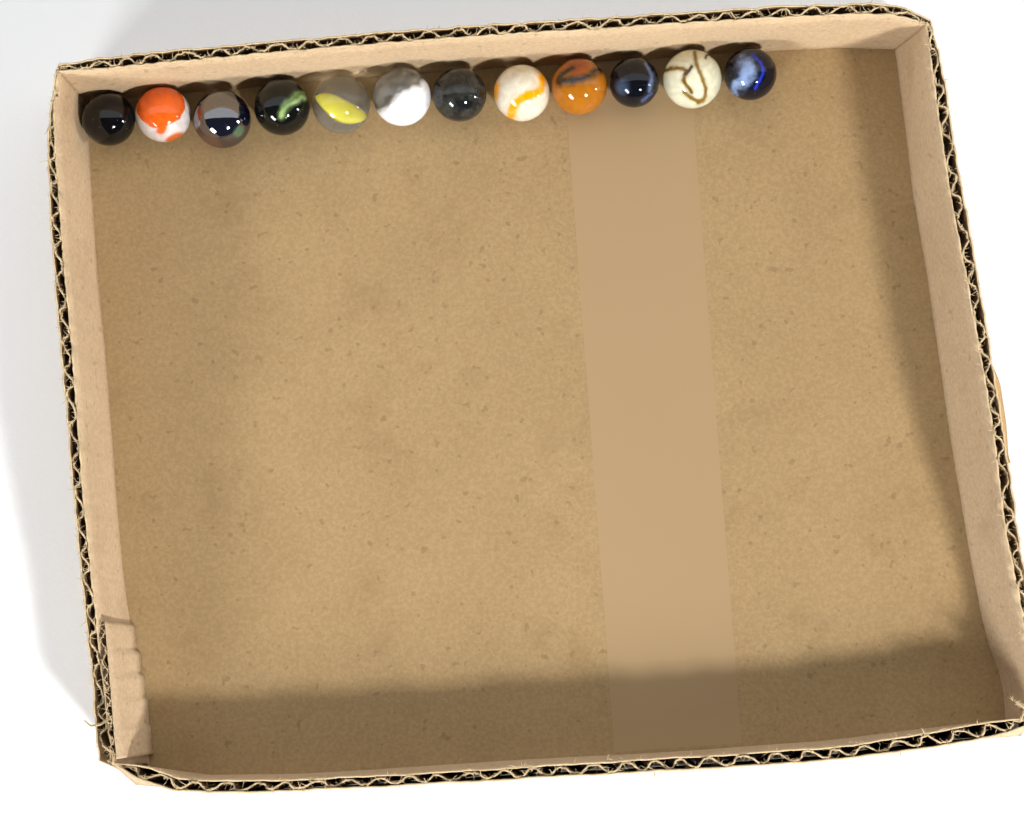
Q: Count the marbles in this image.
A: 12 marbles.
